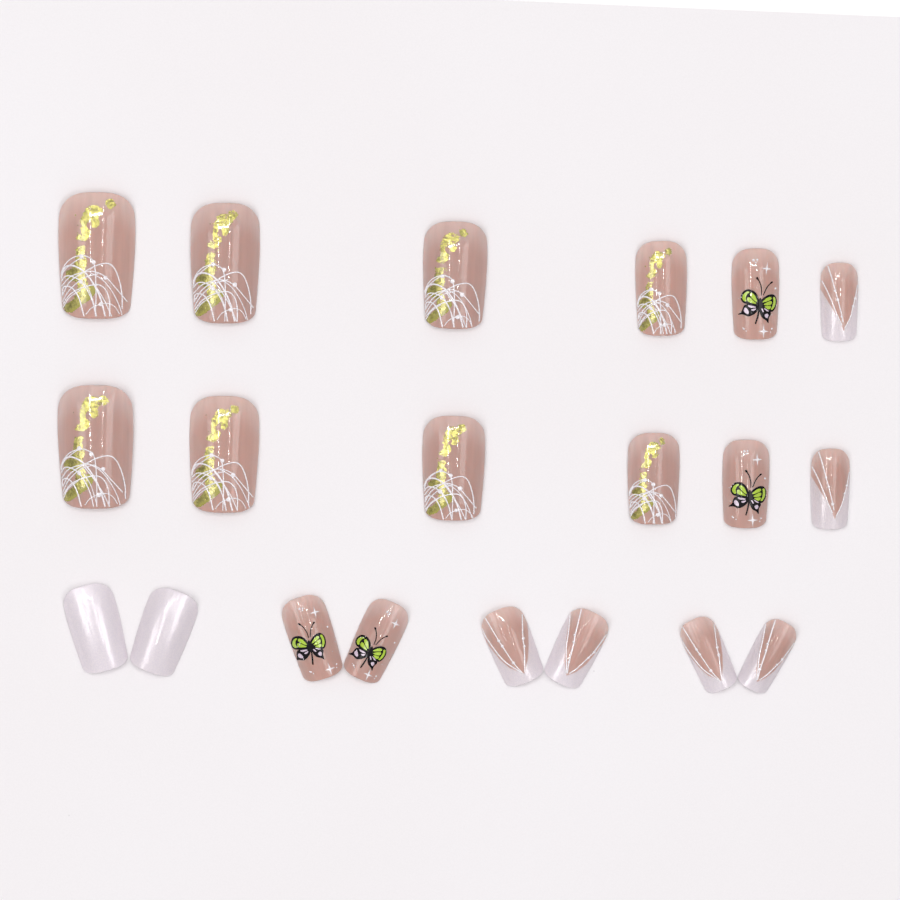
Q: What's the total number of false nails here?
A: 20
